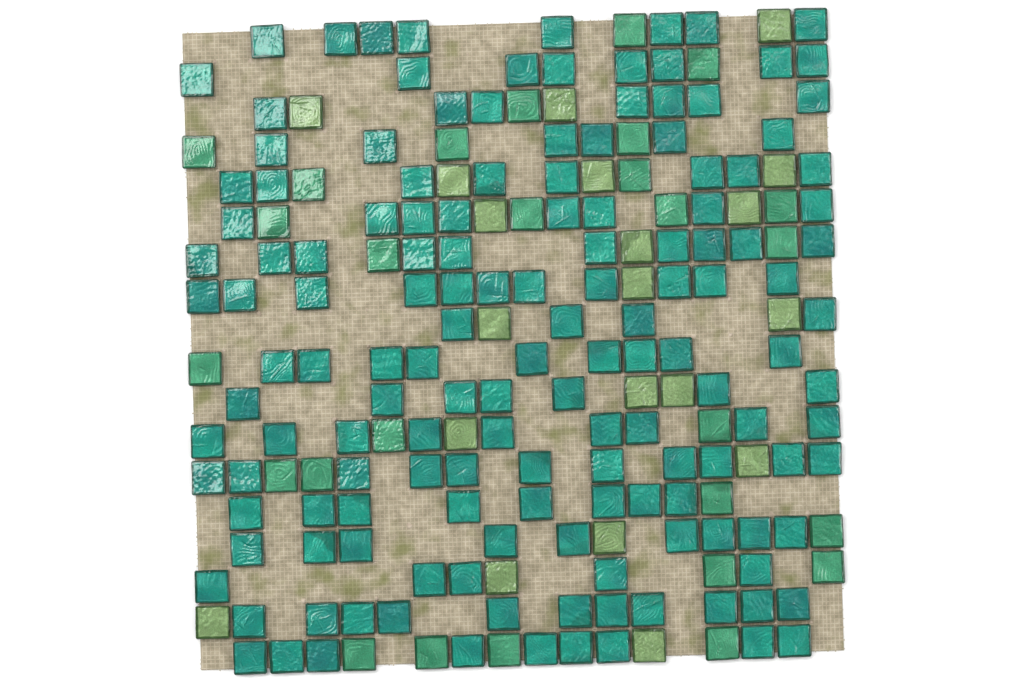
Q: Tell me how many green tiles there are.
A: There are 27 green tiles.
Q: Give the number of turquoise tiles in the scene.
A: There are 148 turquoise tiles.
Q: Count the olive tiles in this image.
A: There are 20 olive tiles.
